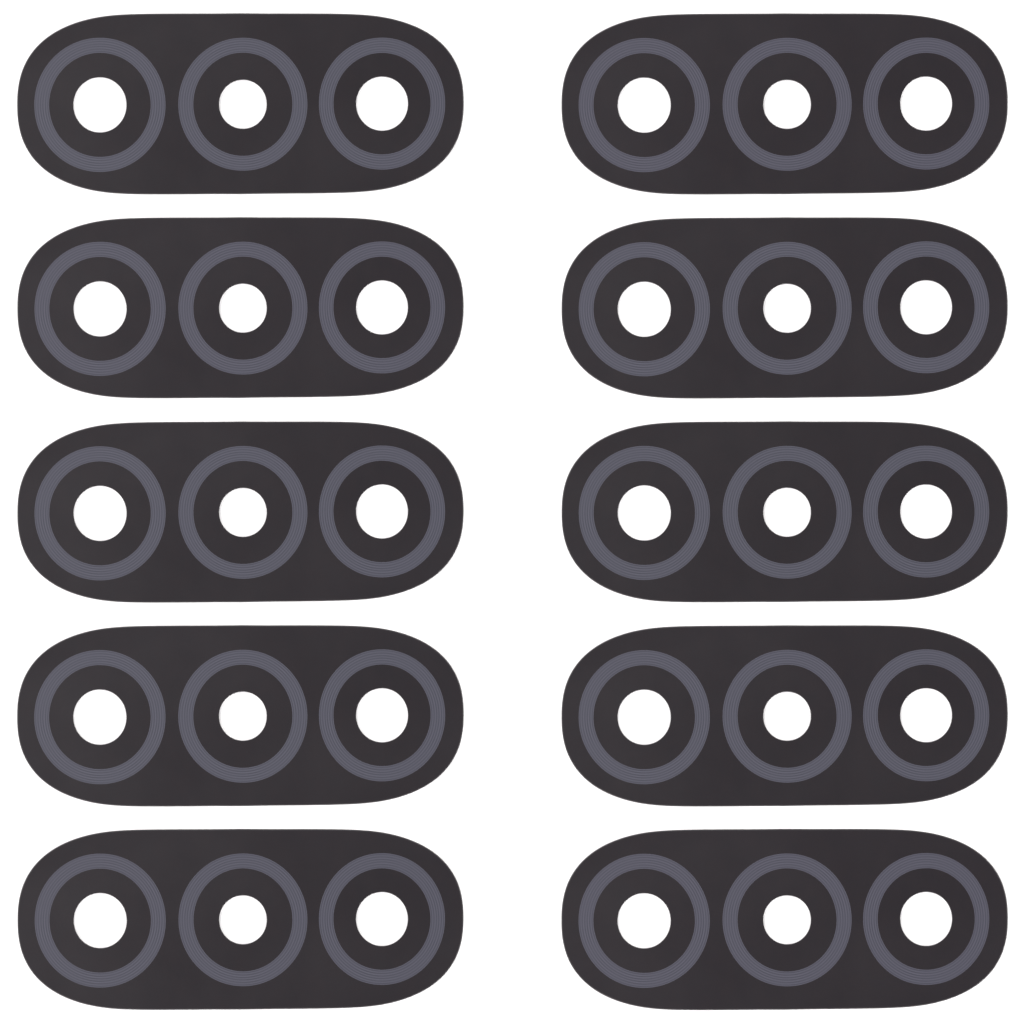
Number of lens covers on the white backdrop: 10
